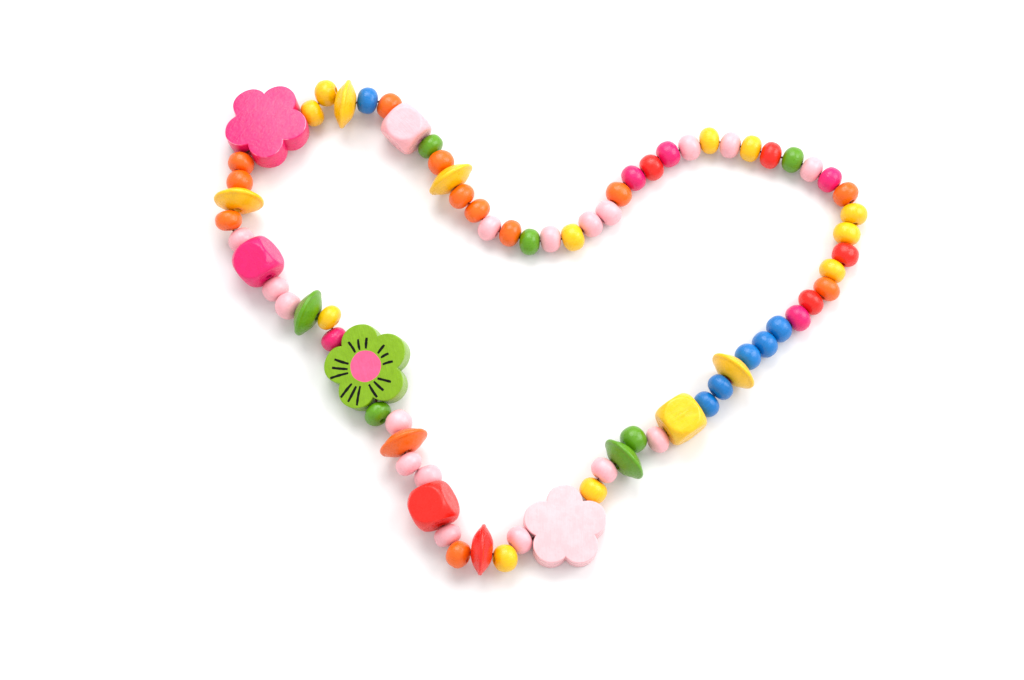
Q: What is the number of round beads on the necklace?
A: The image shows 60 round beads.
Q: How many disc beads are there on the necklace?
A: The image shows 8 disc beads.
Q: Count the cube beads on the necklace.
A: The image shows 4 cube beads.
